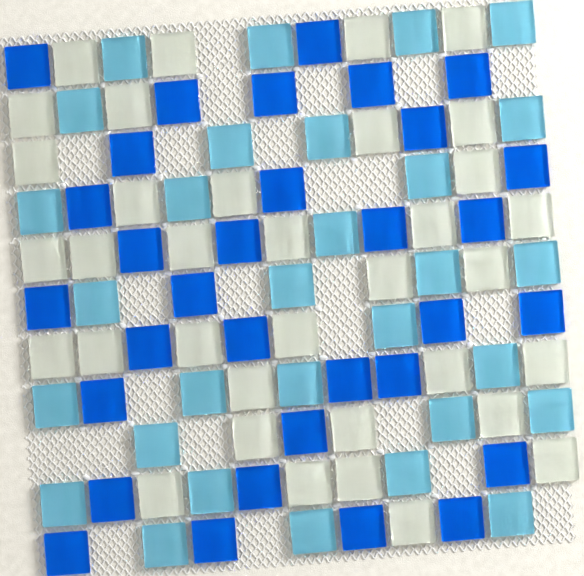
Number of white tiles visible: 35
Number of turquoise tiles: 30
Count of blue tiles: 32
